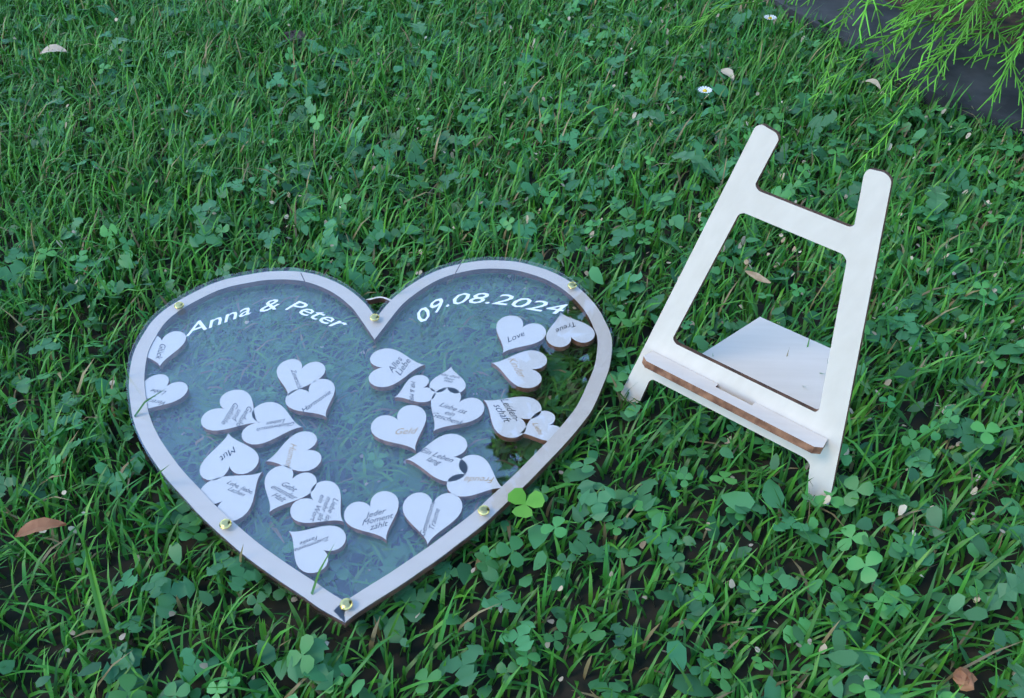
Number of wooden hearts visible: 26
